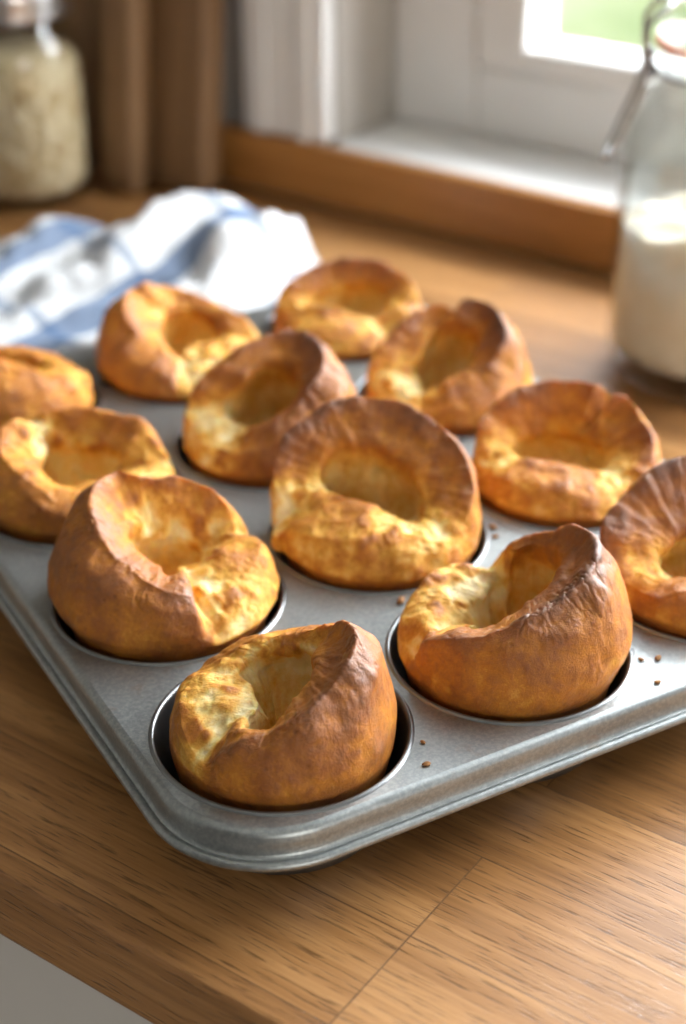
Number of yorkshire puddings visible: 12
